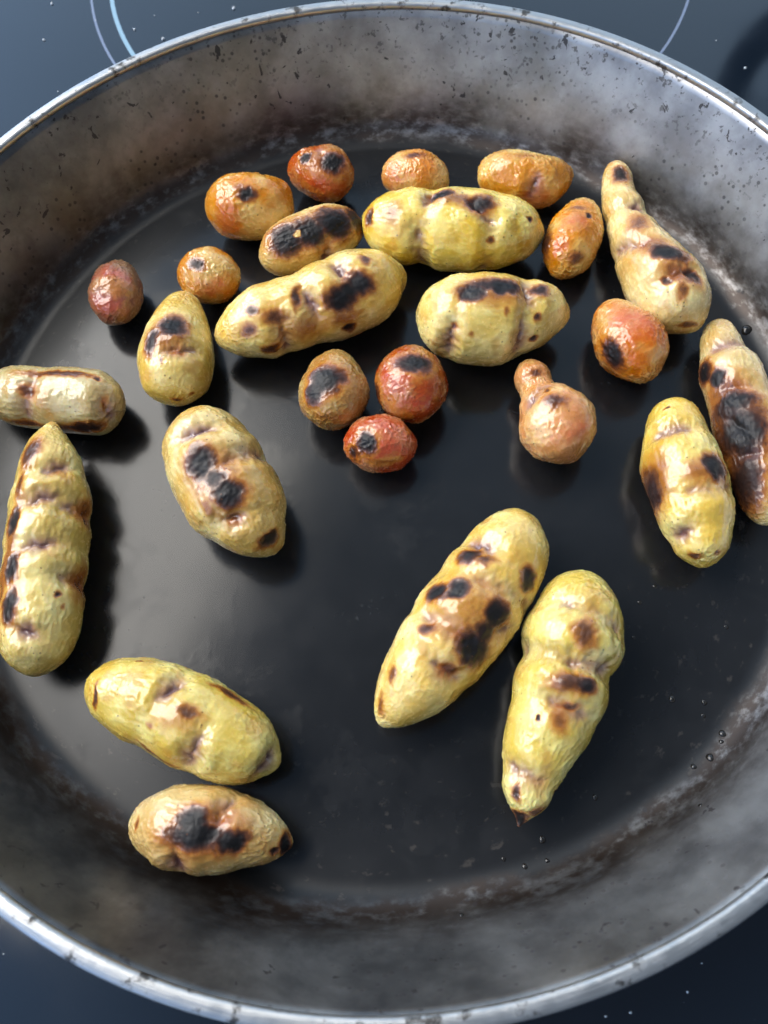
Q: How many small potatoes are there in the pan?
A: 12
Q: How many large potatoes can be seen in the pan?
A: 15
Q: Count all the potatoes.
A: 27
